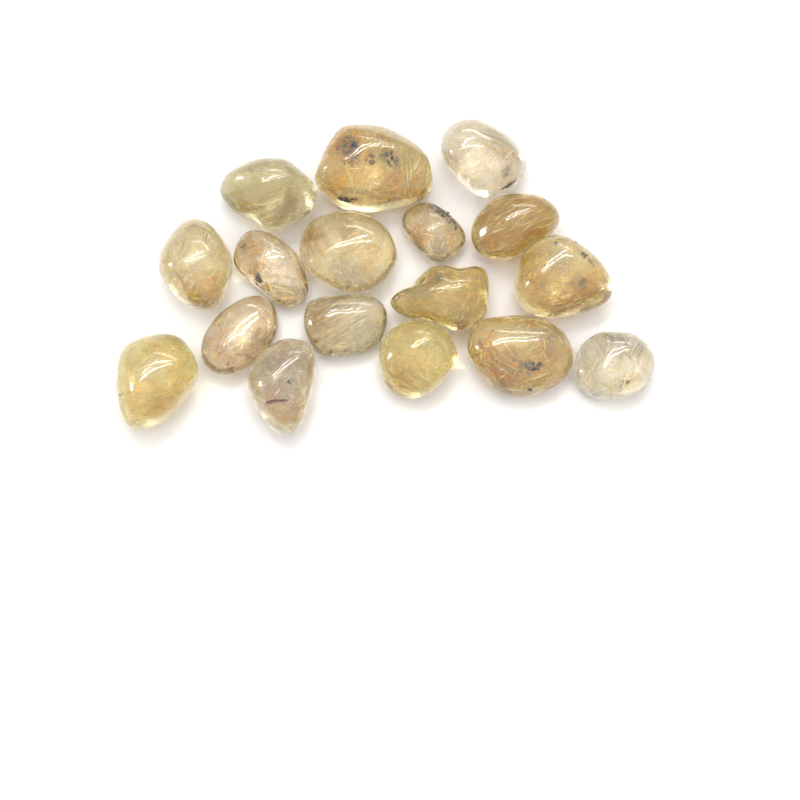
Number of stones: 17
